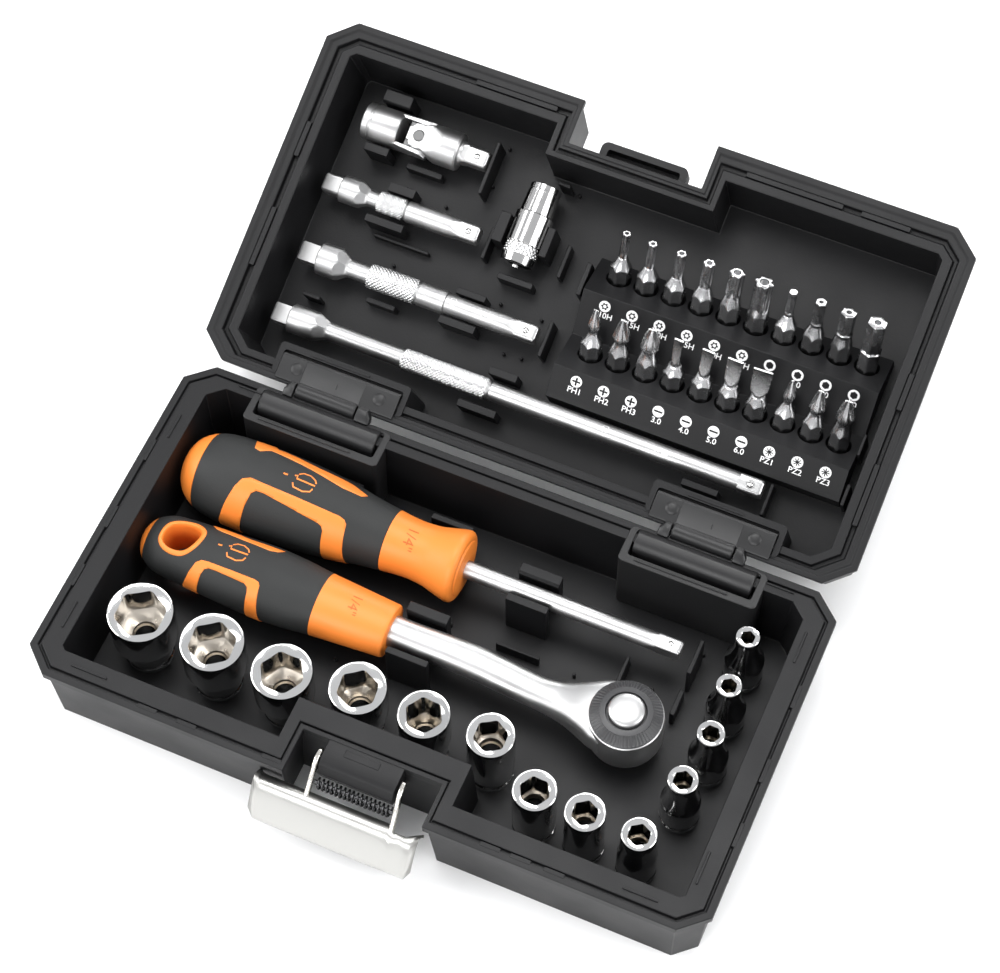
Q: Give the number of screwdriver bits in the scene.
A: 20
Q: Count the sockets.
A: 13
